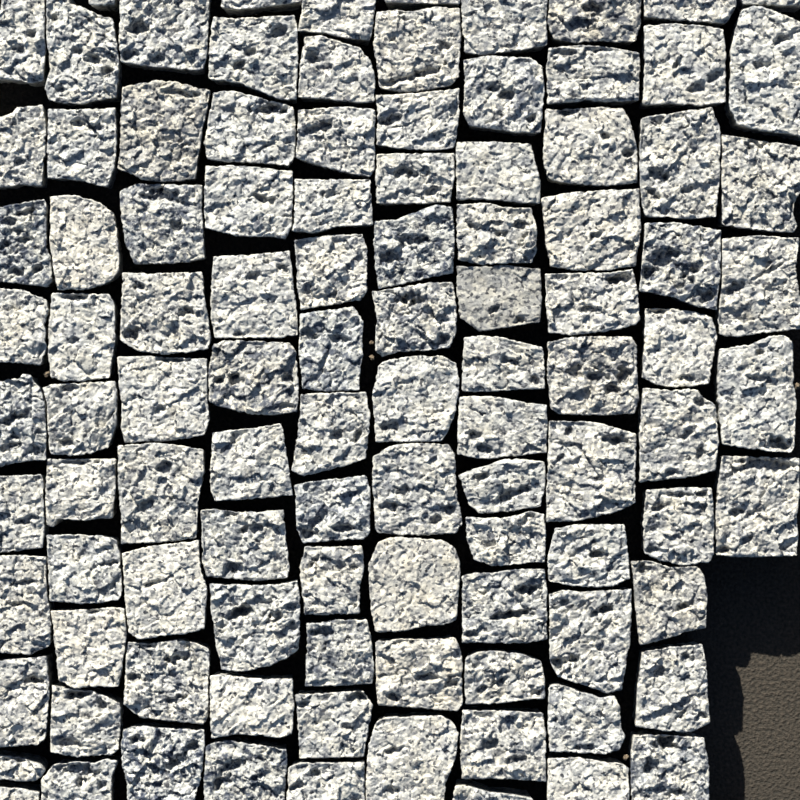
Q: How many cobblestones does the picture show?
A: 104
